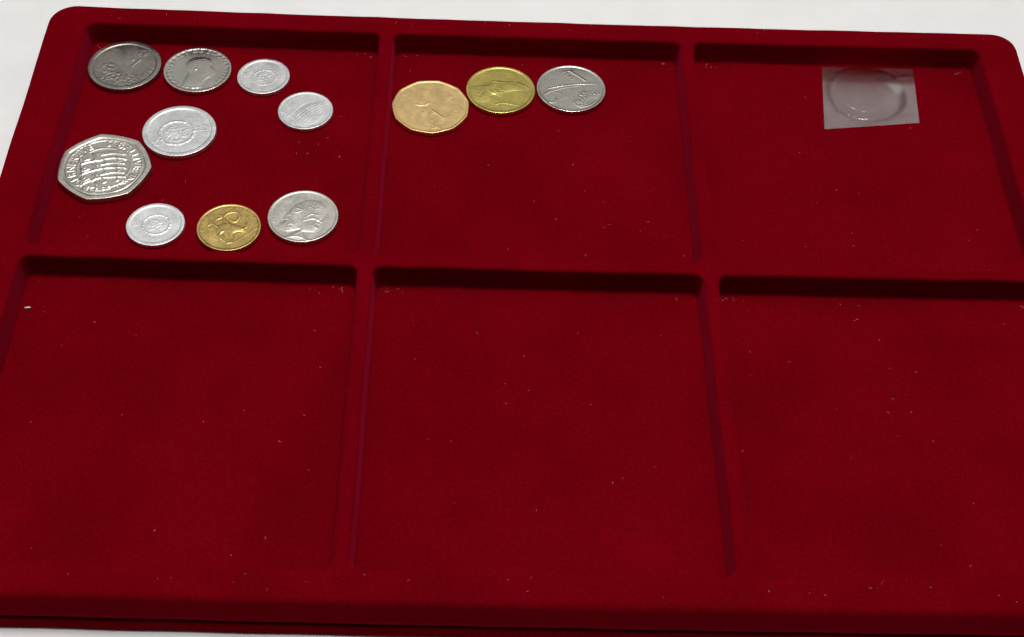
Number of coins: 12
